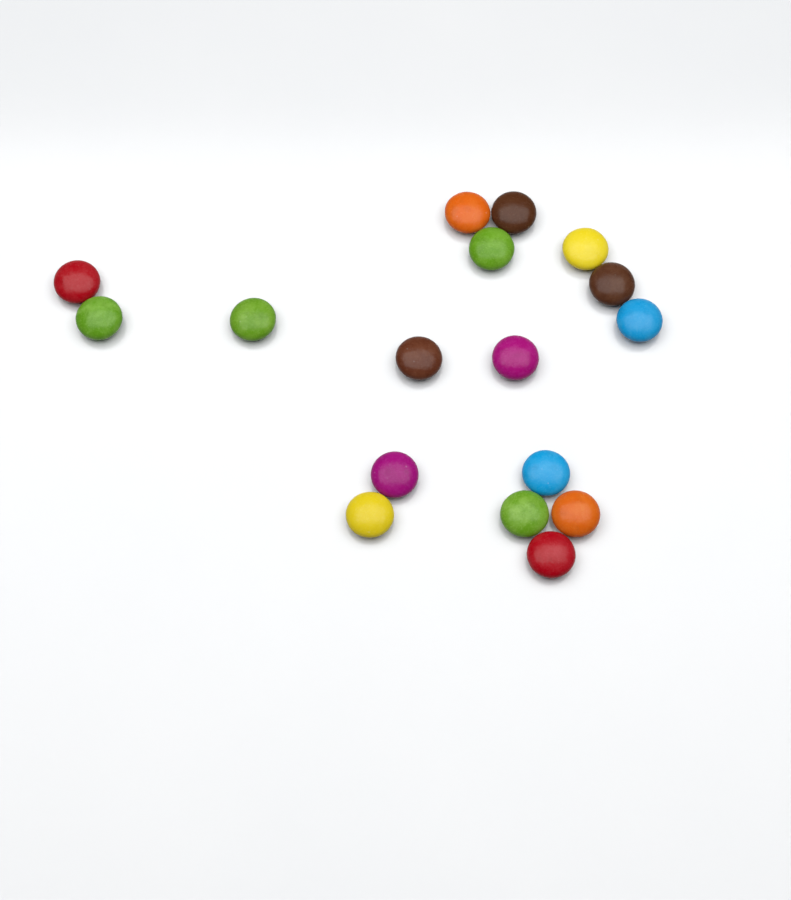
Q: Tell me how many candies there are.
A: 17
